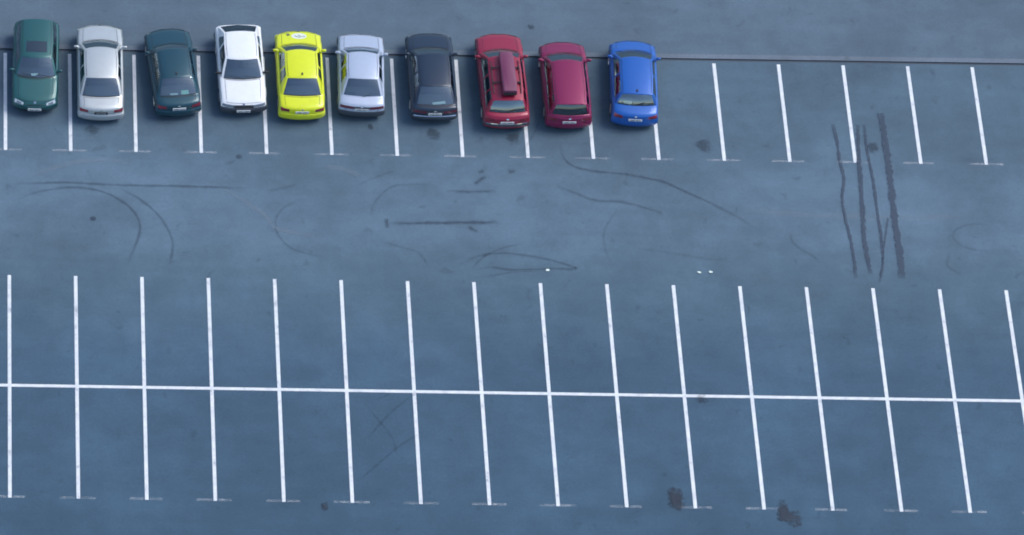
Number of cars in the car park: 10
